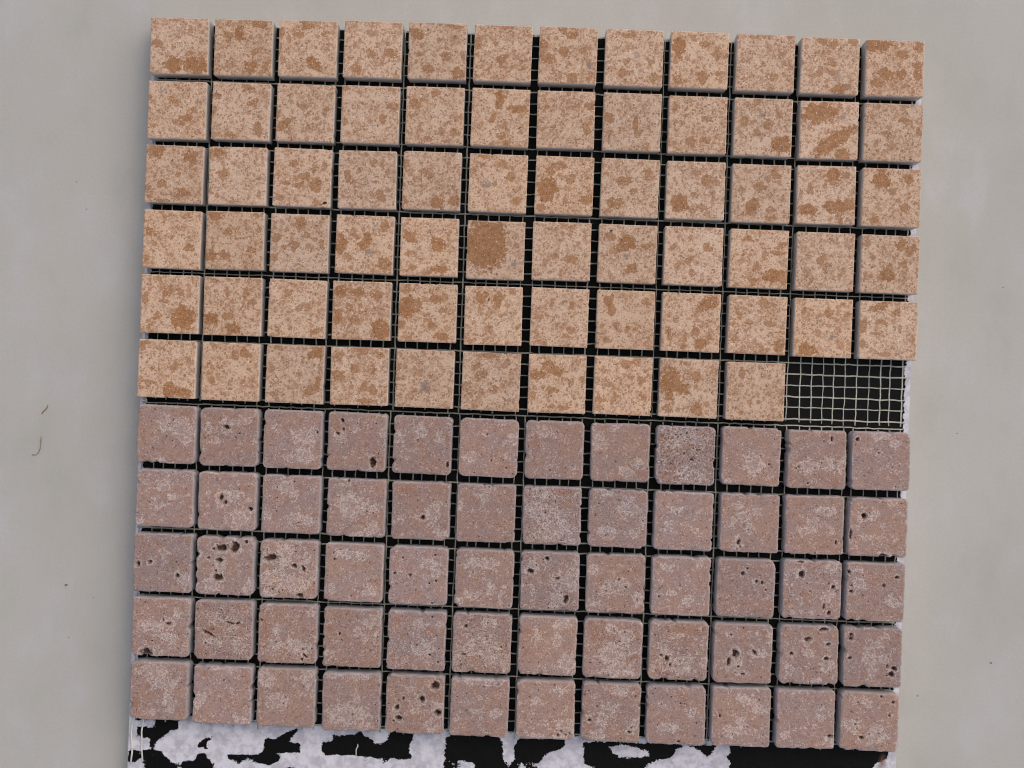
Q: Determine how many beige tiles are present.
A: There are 70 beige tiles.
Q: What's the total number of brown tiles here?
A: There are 60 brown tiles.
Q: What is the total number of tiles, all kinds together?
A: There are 130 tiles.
